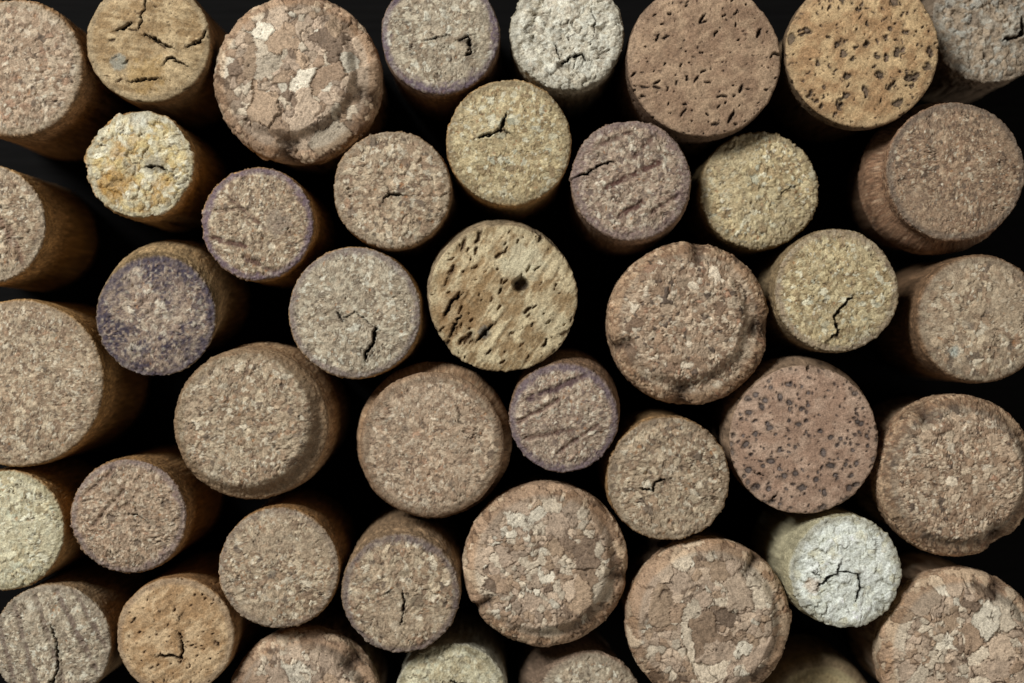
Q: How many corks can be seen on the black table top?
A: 43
